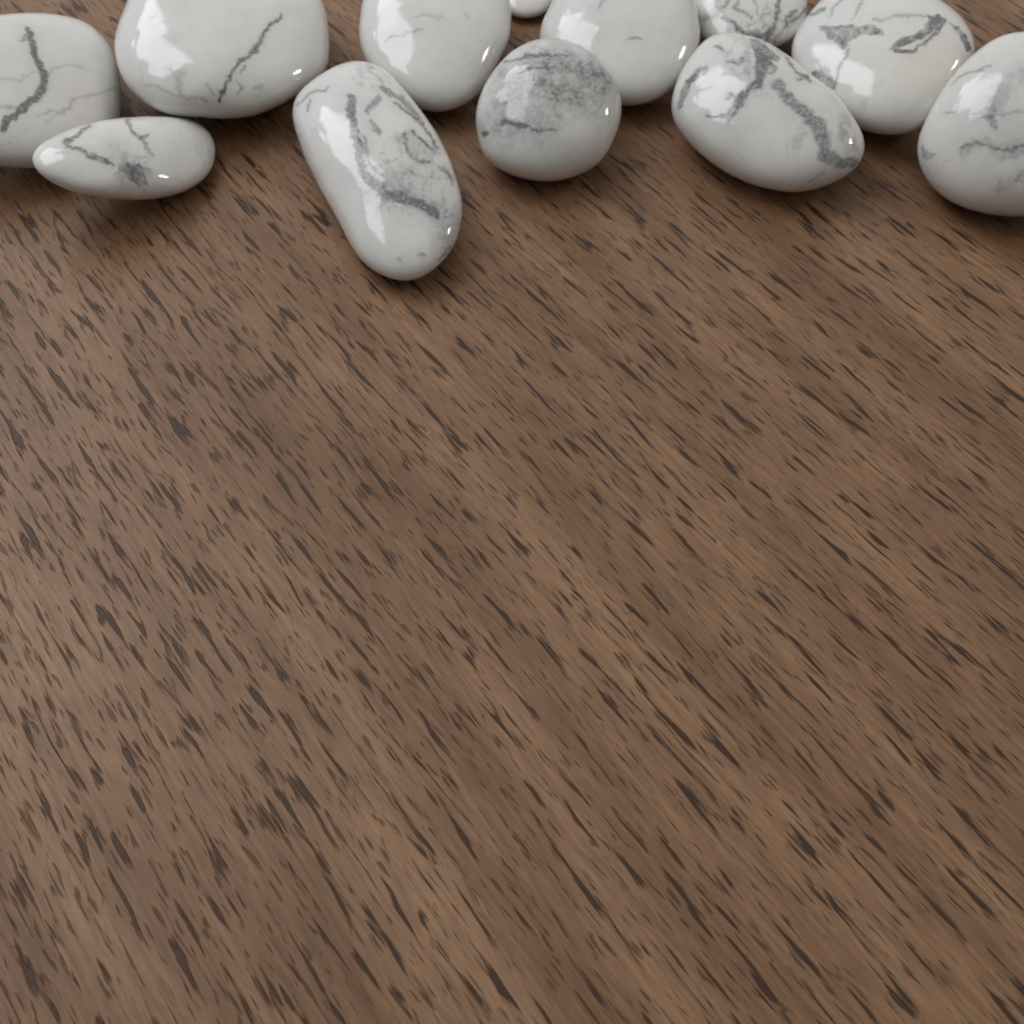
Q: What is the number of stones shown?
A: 12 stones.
